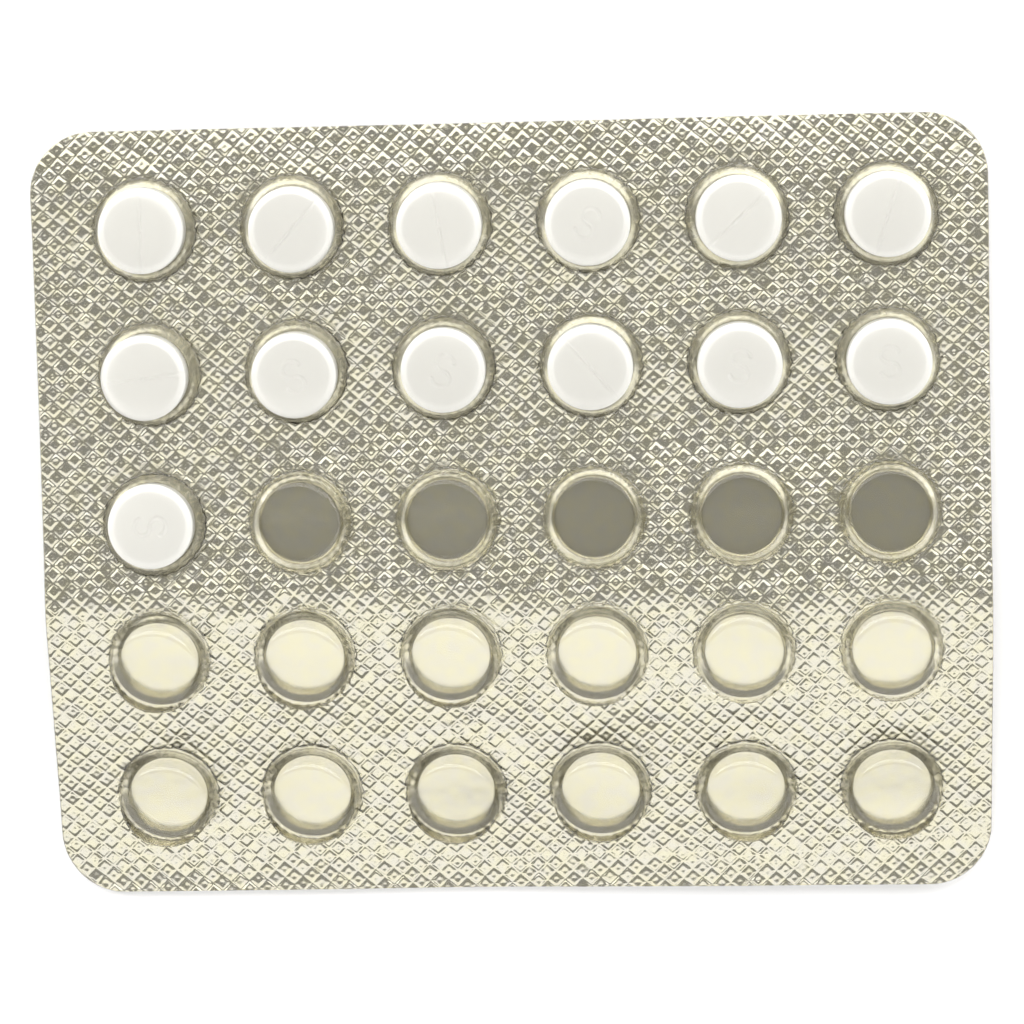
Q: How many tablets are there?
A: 13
